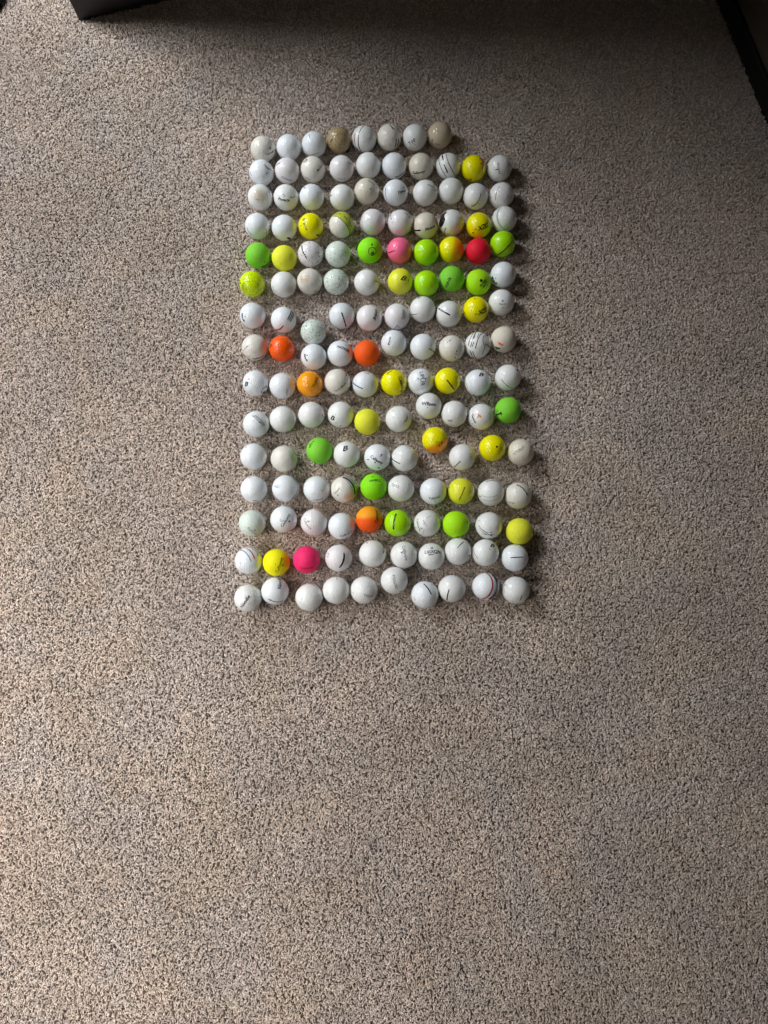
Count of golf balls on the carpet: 148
